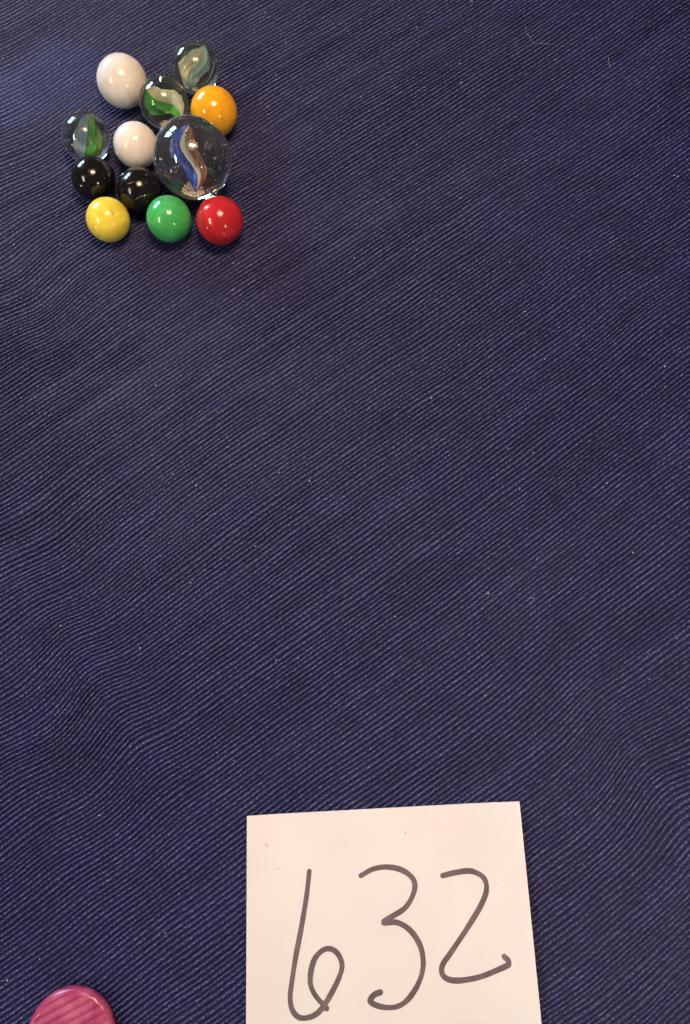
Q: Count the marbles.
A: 12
